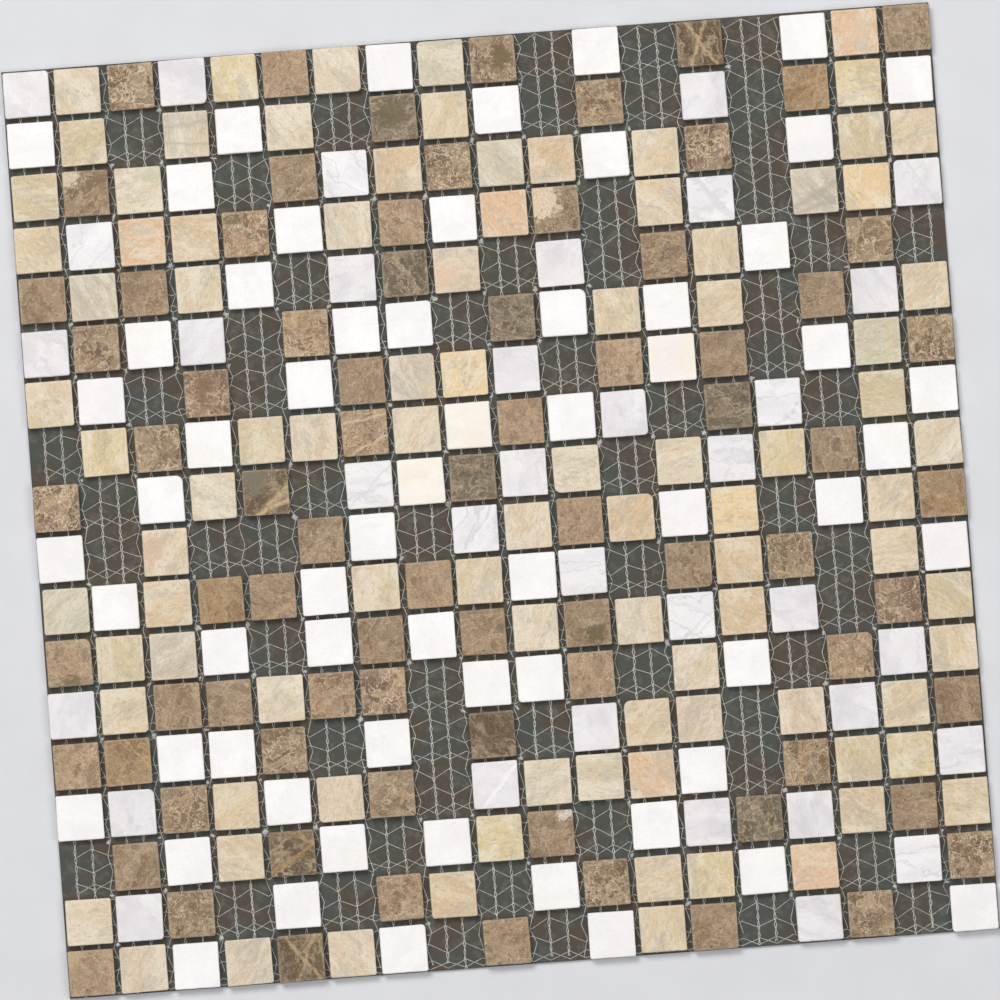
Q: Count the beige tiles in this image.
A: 92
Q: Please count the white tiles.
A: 95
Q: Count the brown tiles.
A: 78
